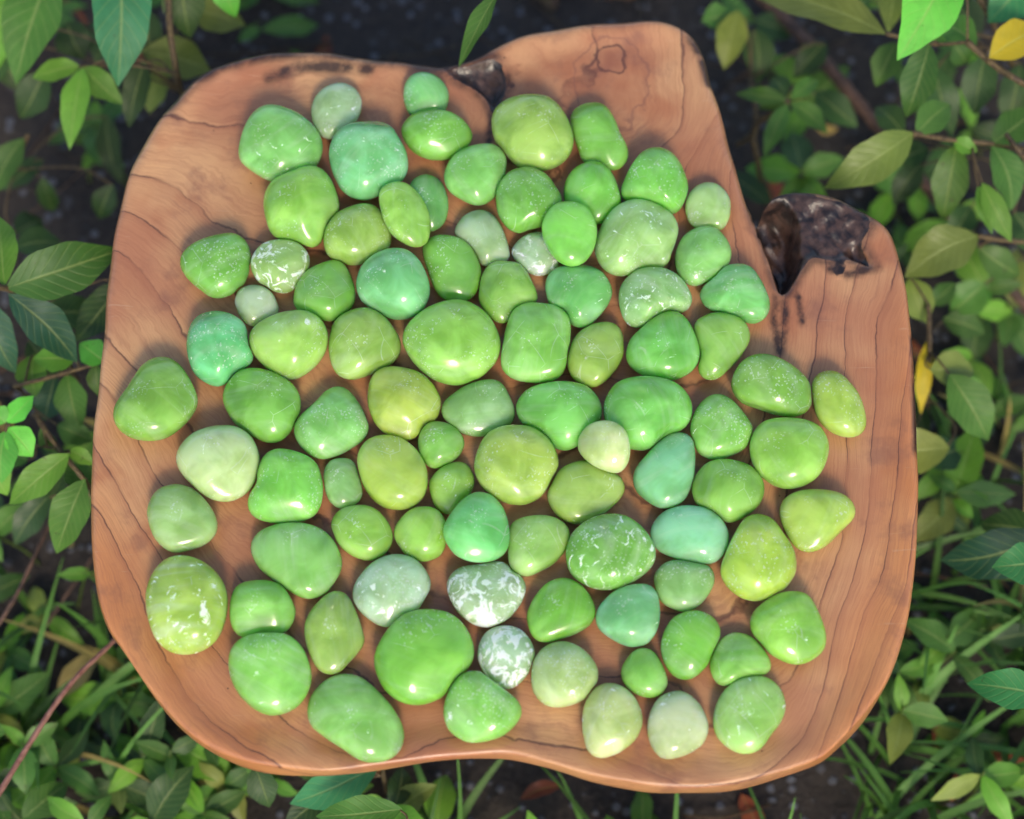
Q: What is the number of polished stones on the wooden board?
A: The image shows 92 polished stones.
